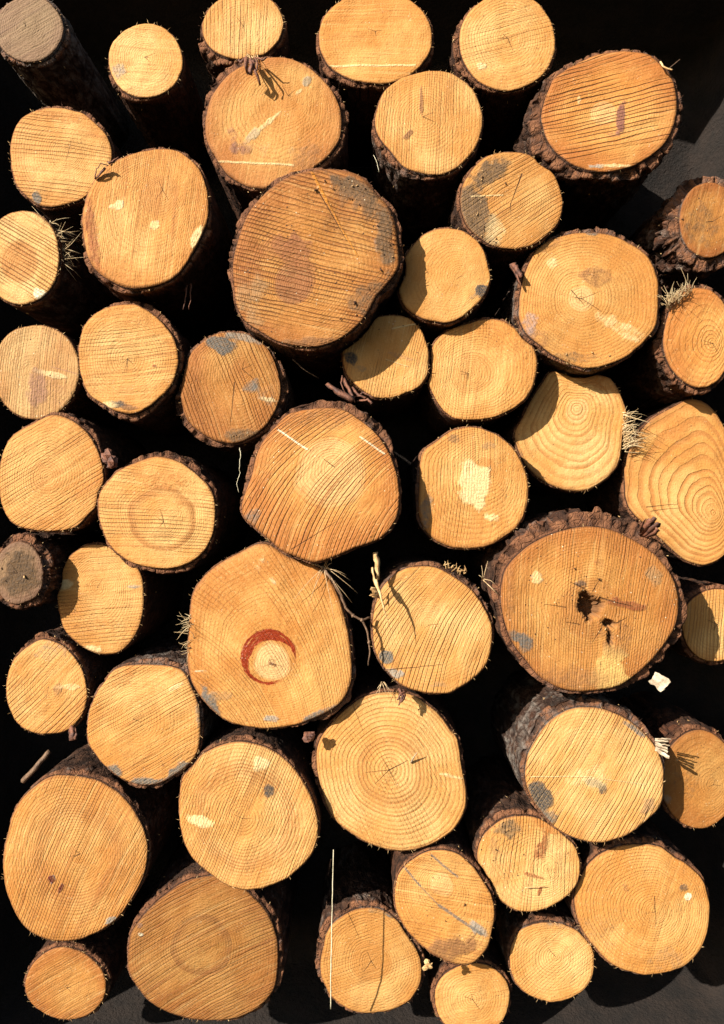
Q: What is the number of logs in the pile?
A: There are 49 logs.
